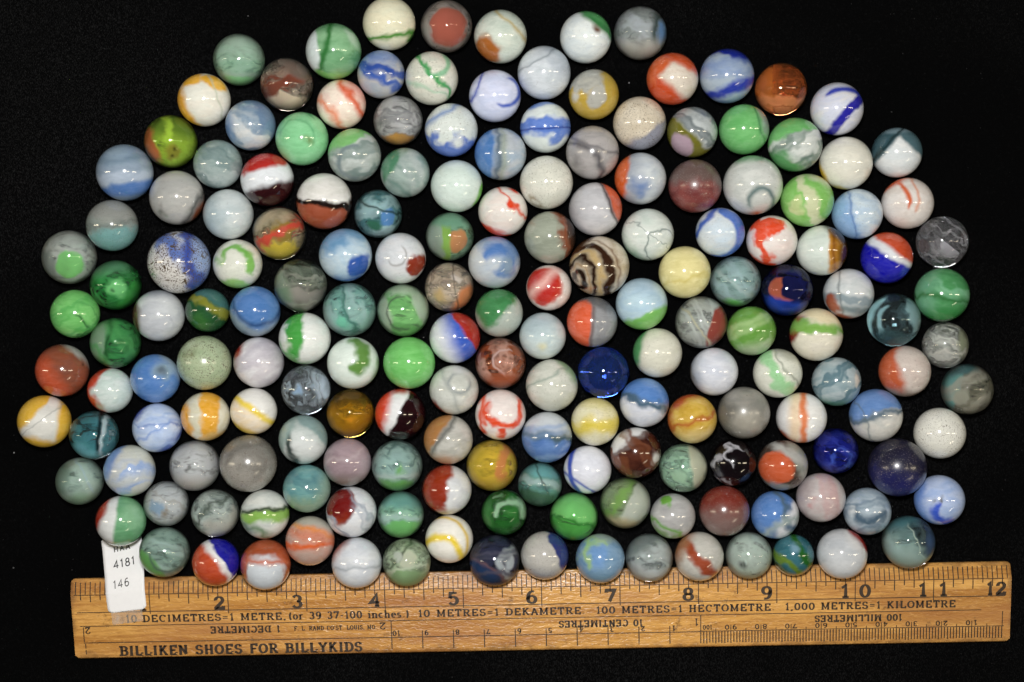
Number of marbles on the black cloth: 180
